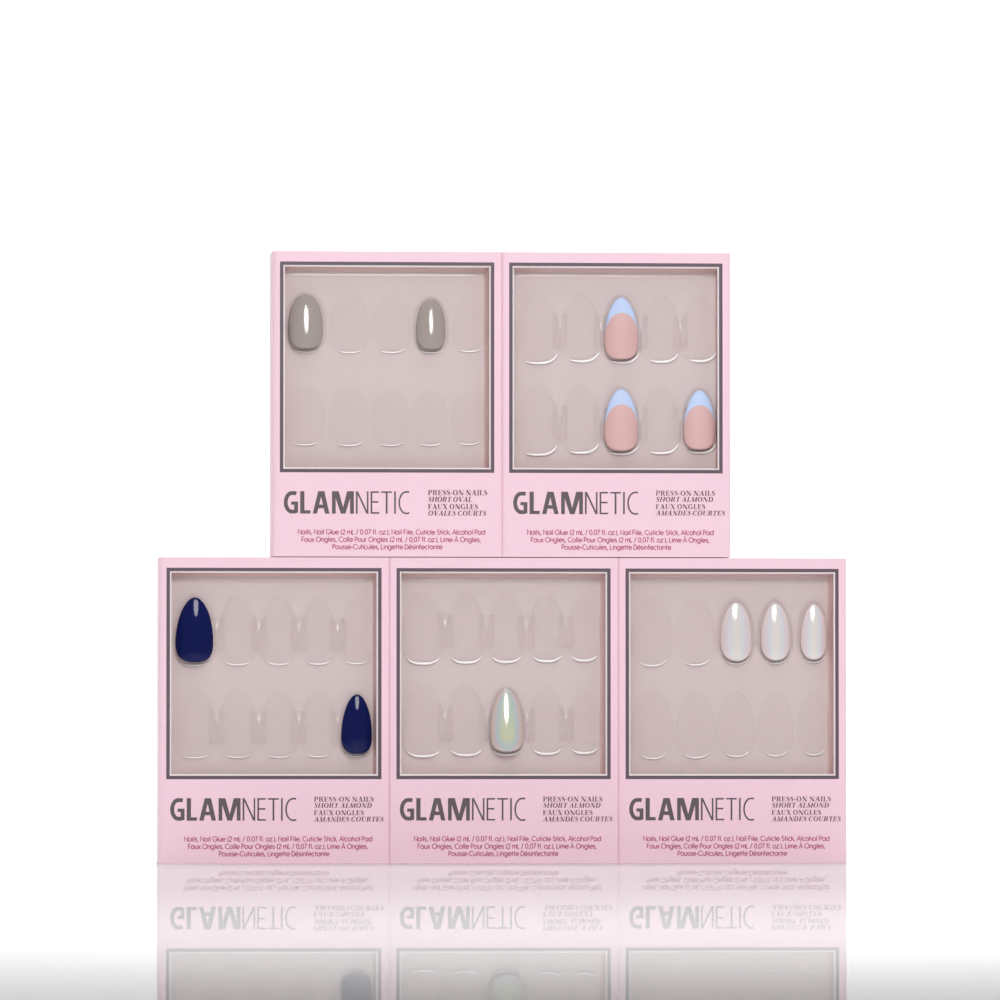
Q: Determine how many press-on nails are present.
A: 11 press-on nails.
